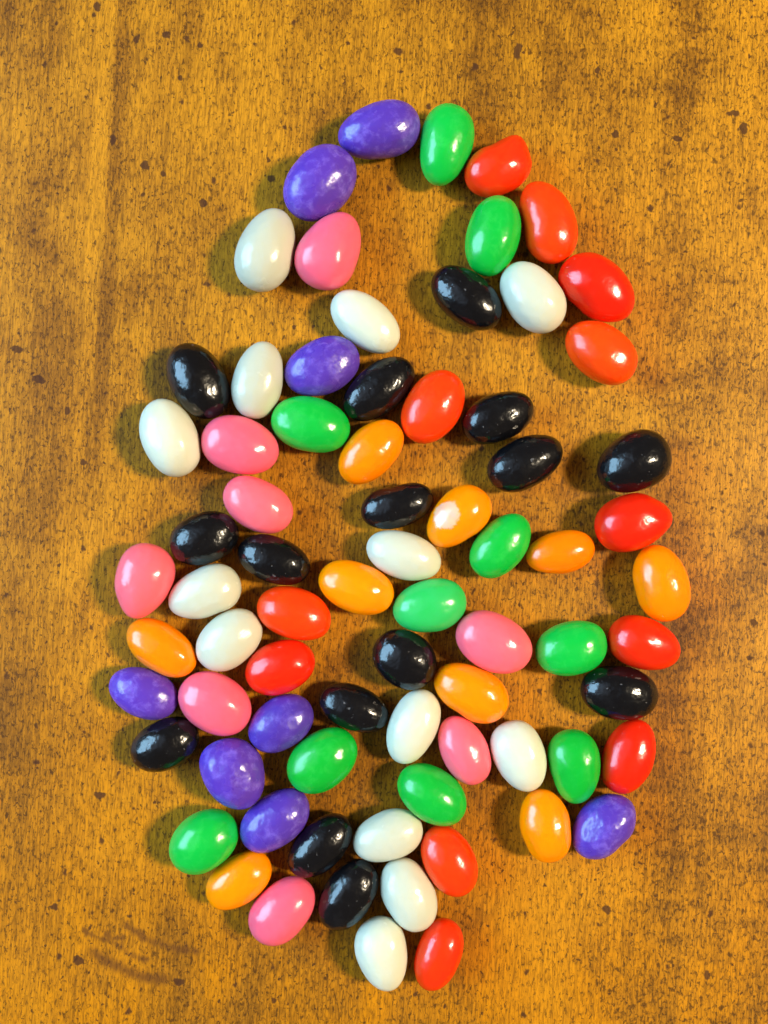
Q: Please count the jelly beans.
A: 75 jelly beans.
